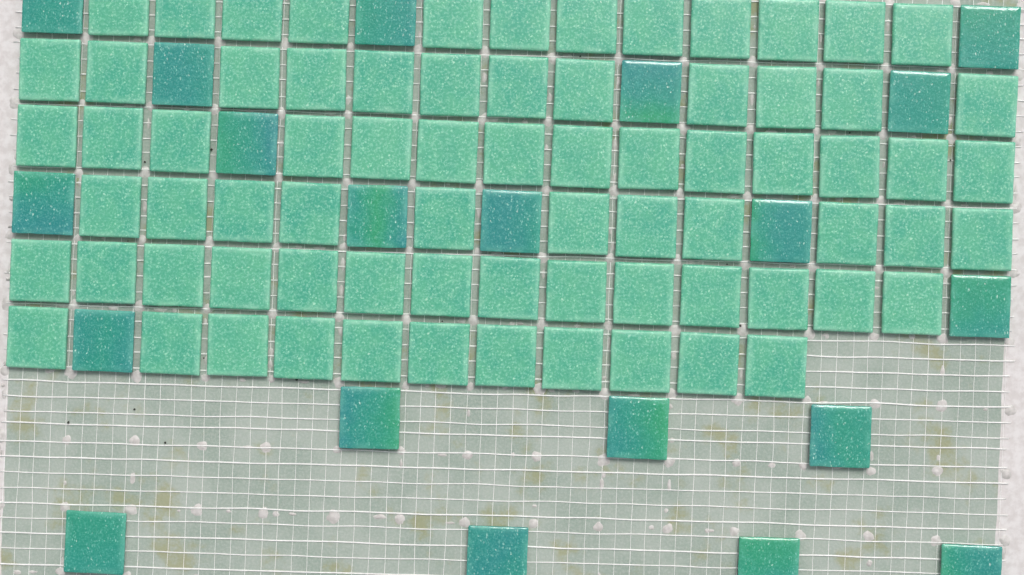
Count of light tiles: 74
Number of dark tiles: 20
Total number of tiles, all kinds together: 94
